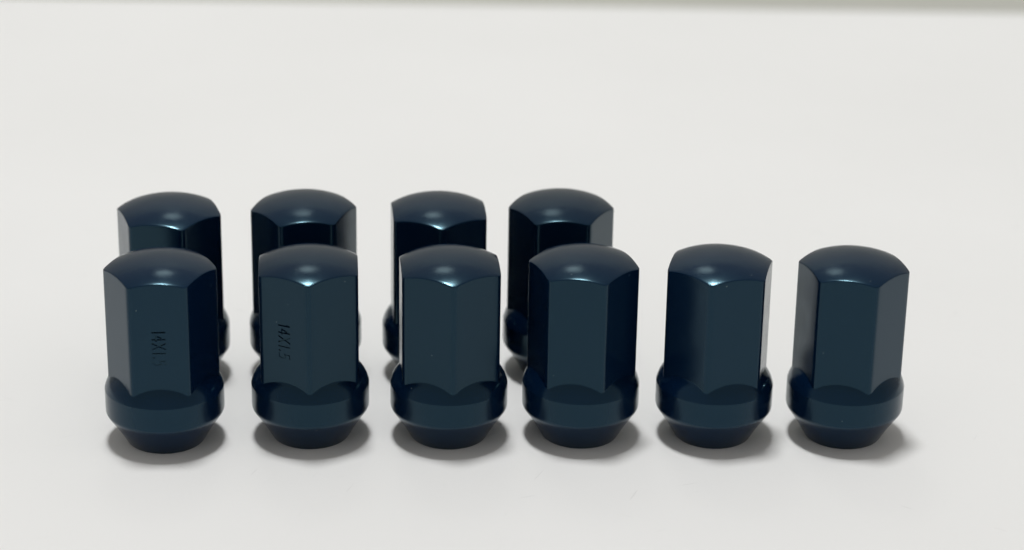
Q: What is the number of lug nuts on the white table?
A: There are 10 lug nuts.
